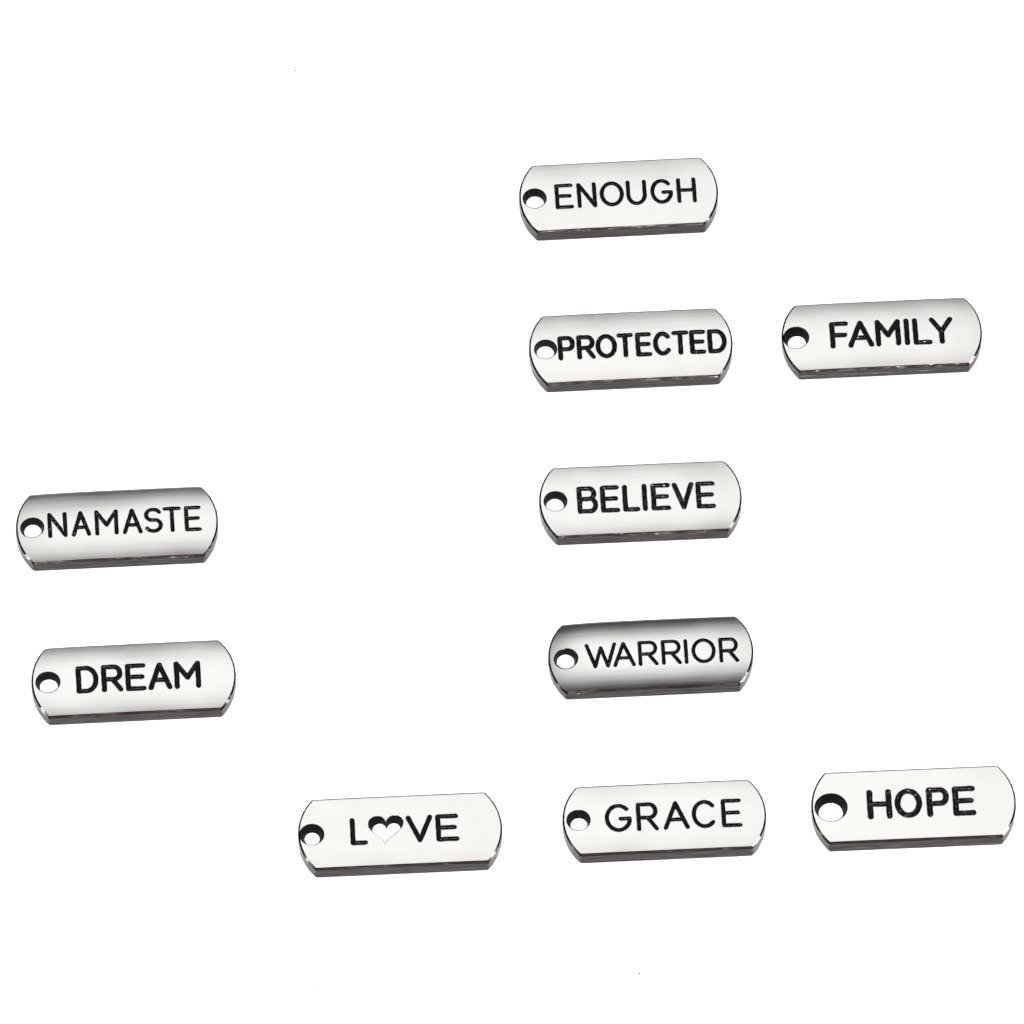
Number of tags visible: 10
